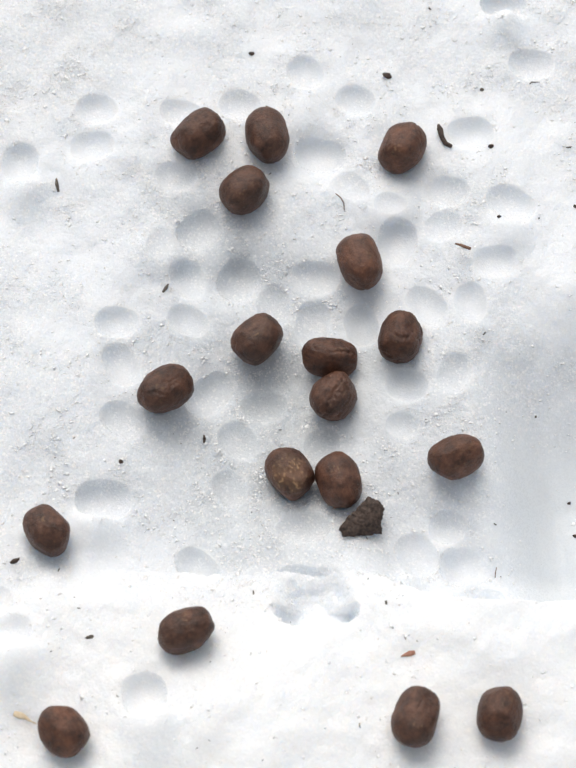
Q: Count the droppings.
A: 18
